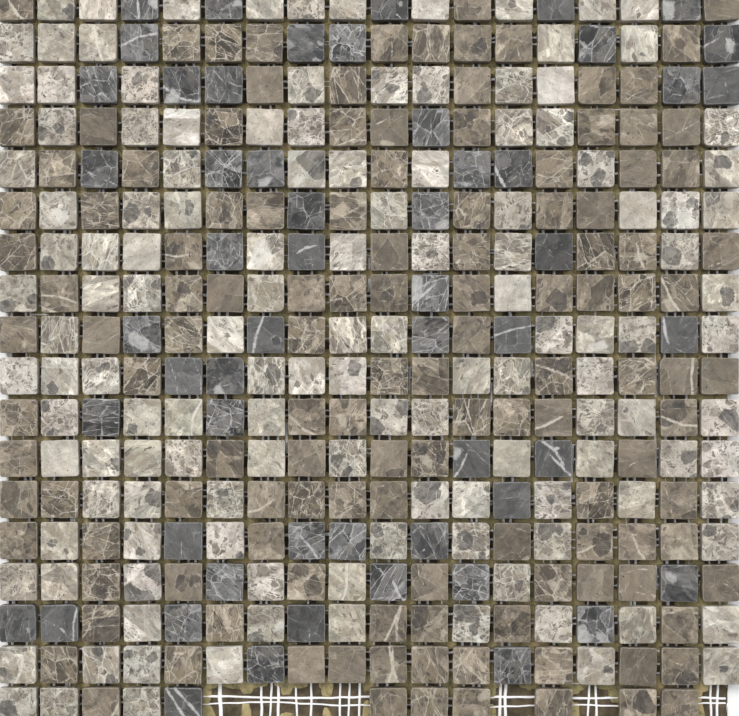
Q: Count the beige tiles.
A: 133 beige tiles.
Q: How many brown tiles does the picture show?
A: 129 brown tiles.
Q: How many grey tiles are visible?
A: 55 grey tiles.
